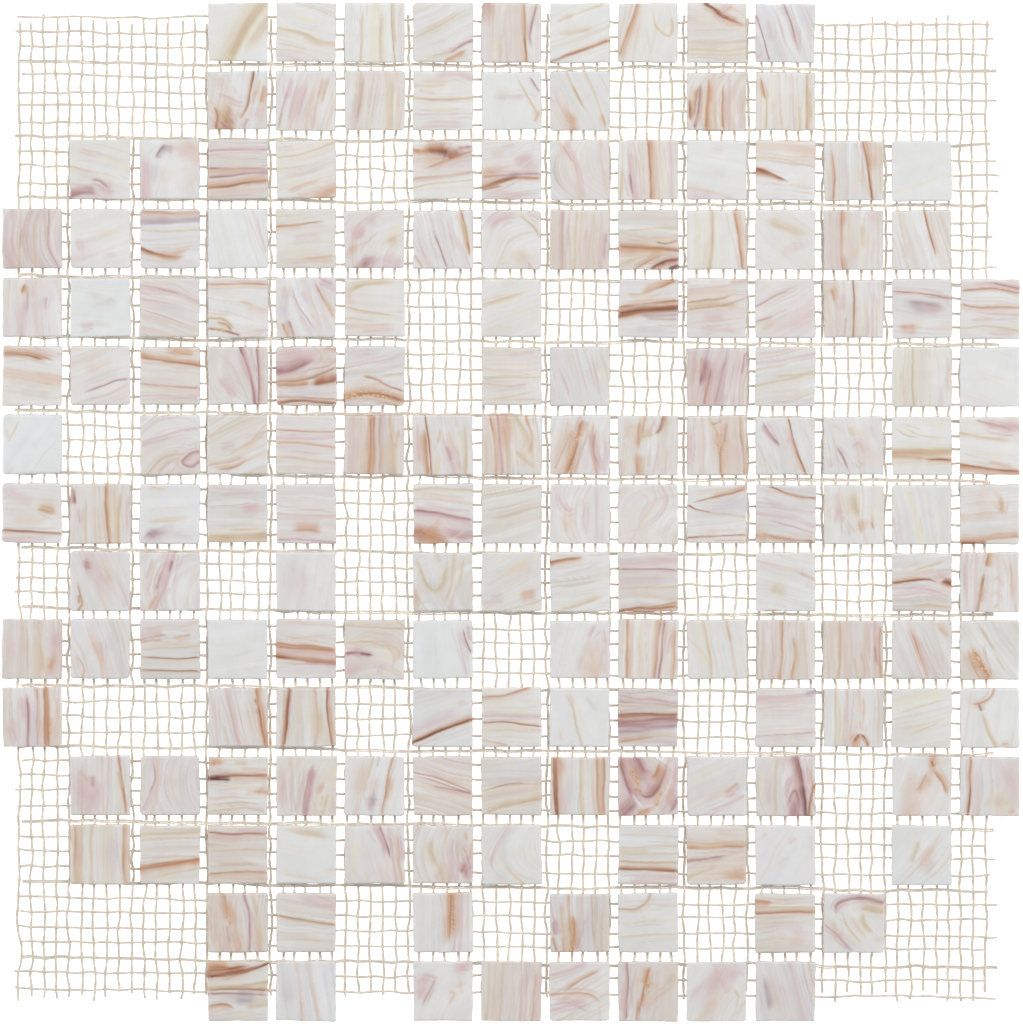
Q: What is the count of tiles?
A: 170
